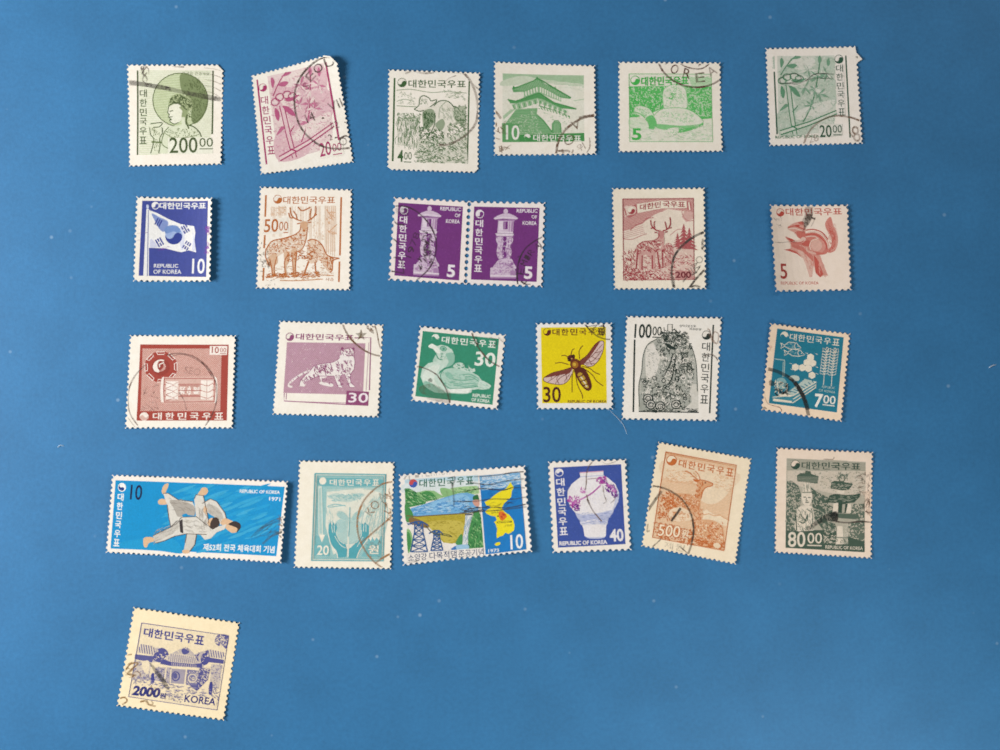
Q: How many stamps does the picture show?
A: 25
